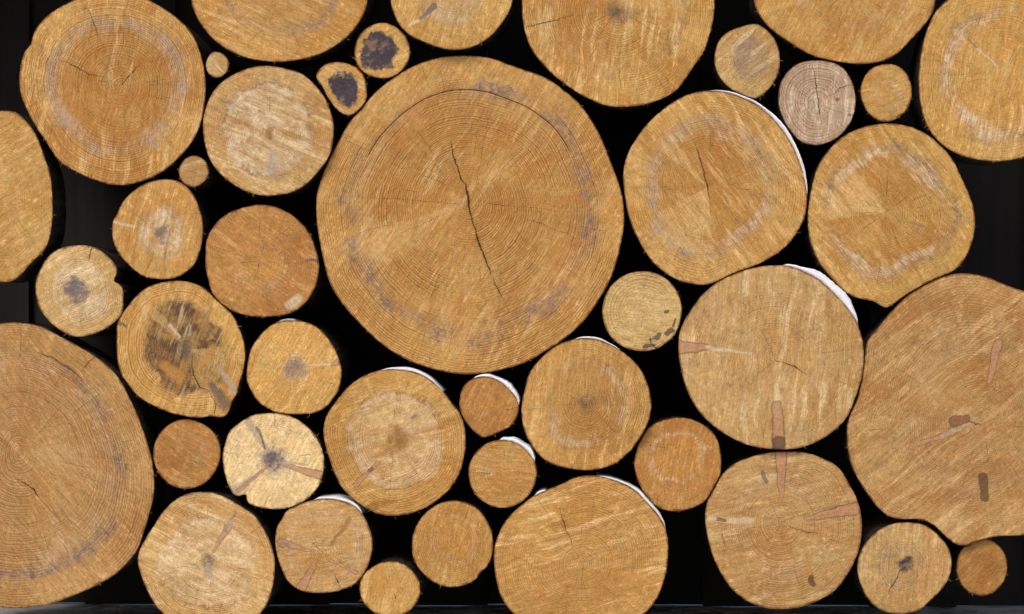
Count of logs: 42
